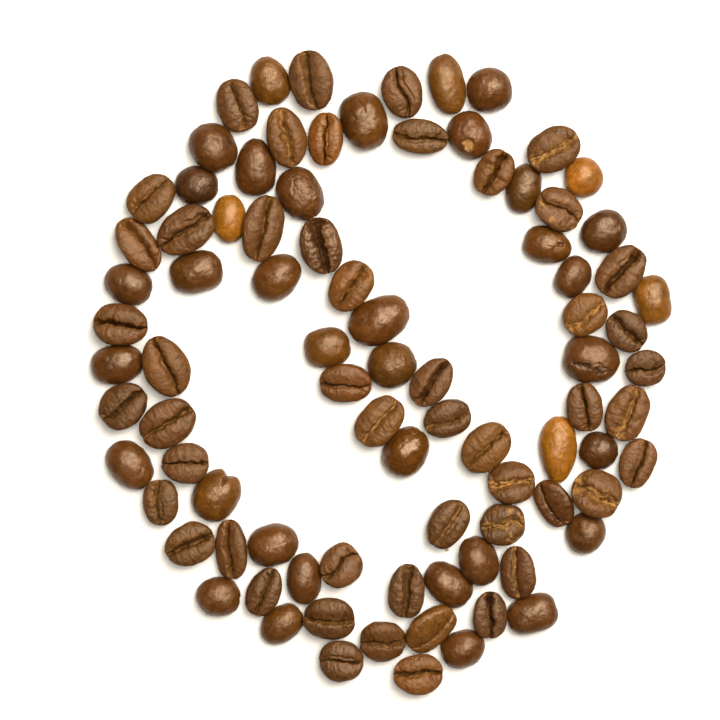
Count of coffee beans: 88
